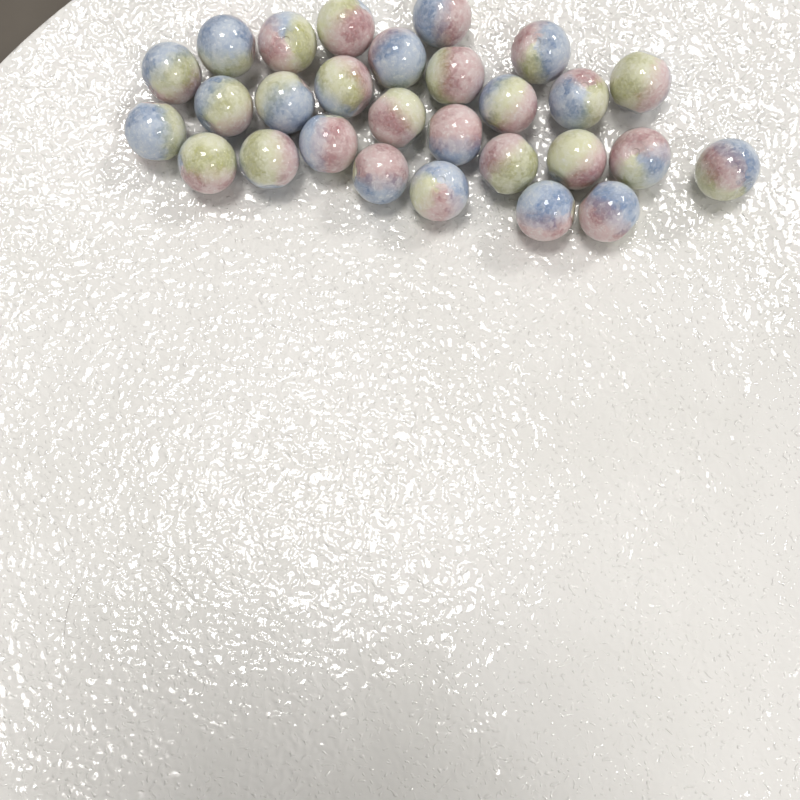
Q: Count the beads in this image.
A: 28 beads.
